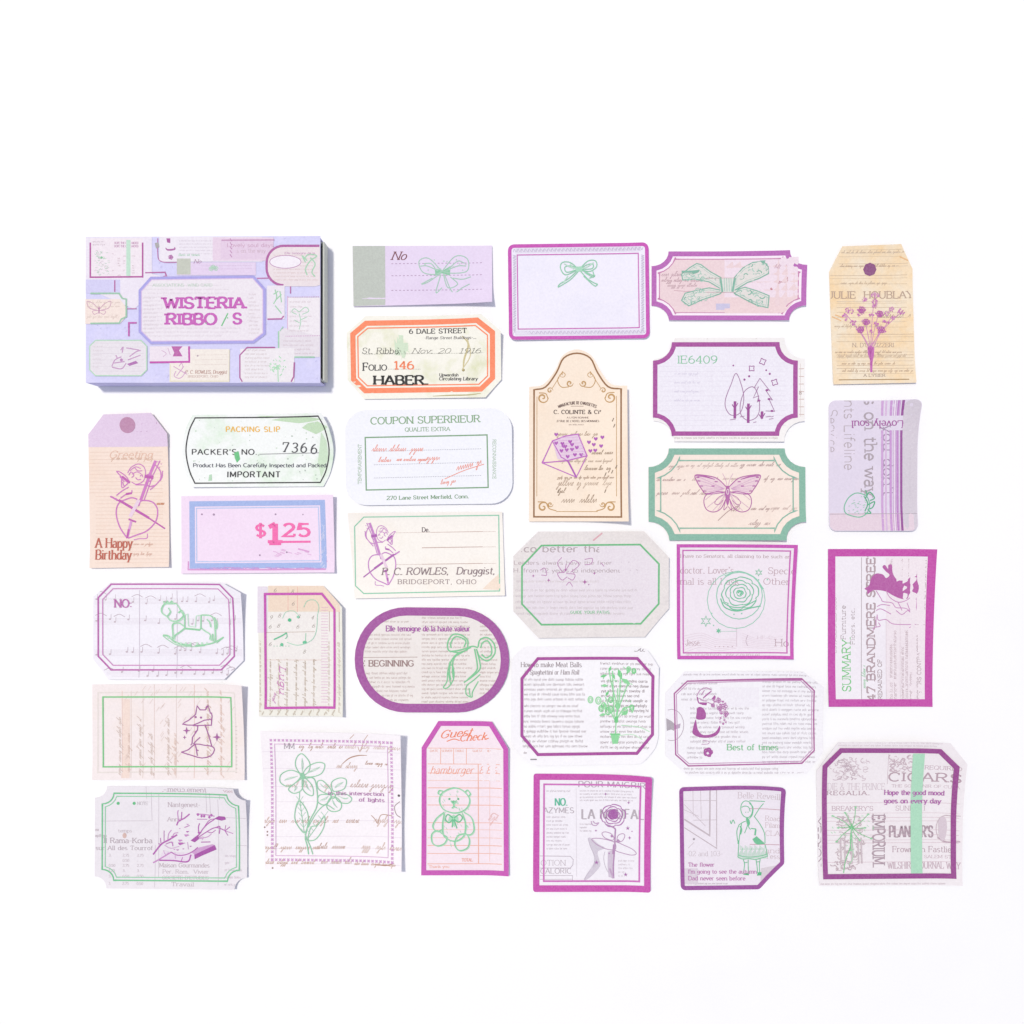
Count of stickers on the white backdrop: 29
